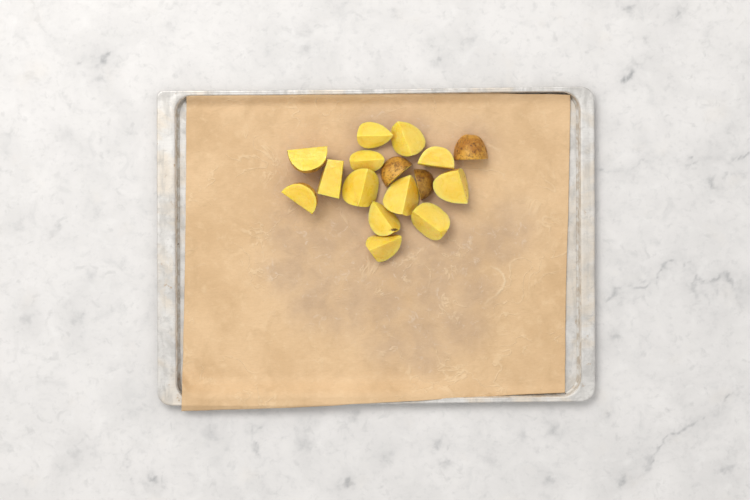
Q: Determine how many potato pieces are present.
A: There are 16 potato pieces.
